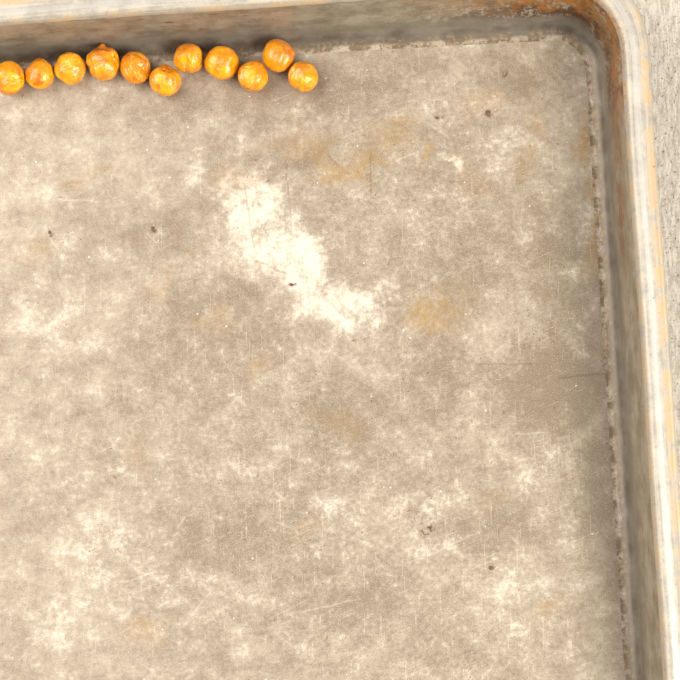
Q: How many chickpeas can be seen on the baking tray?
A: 11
